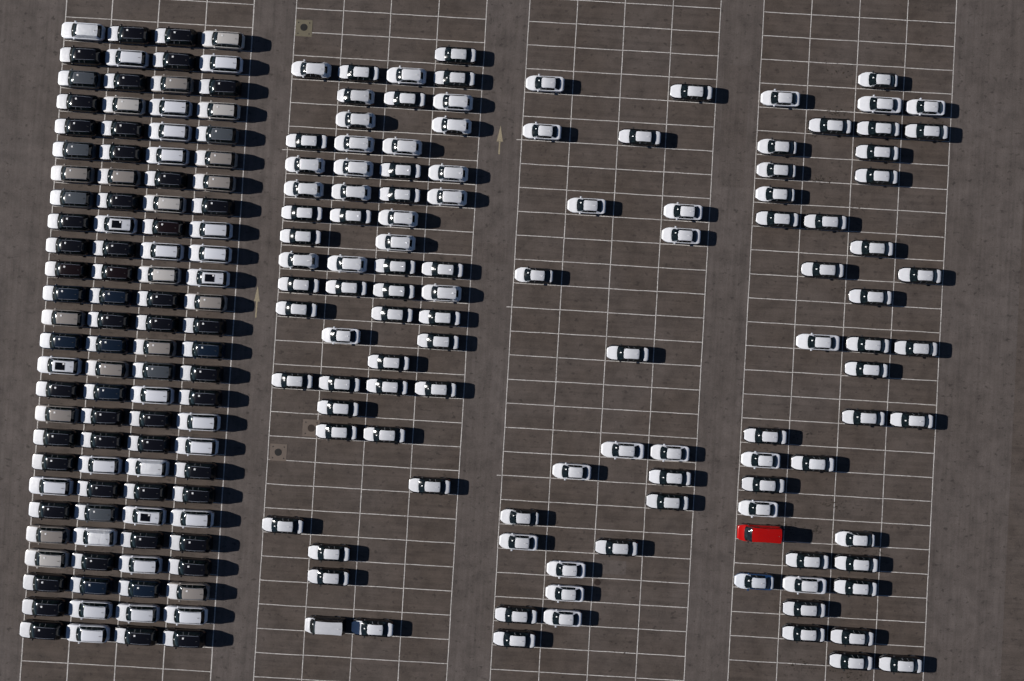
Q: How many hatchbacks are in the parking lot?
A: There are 19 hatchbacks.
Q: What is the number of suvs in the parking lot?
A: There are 104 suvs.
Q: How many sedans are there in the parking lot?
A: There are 95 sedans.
